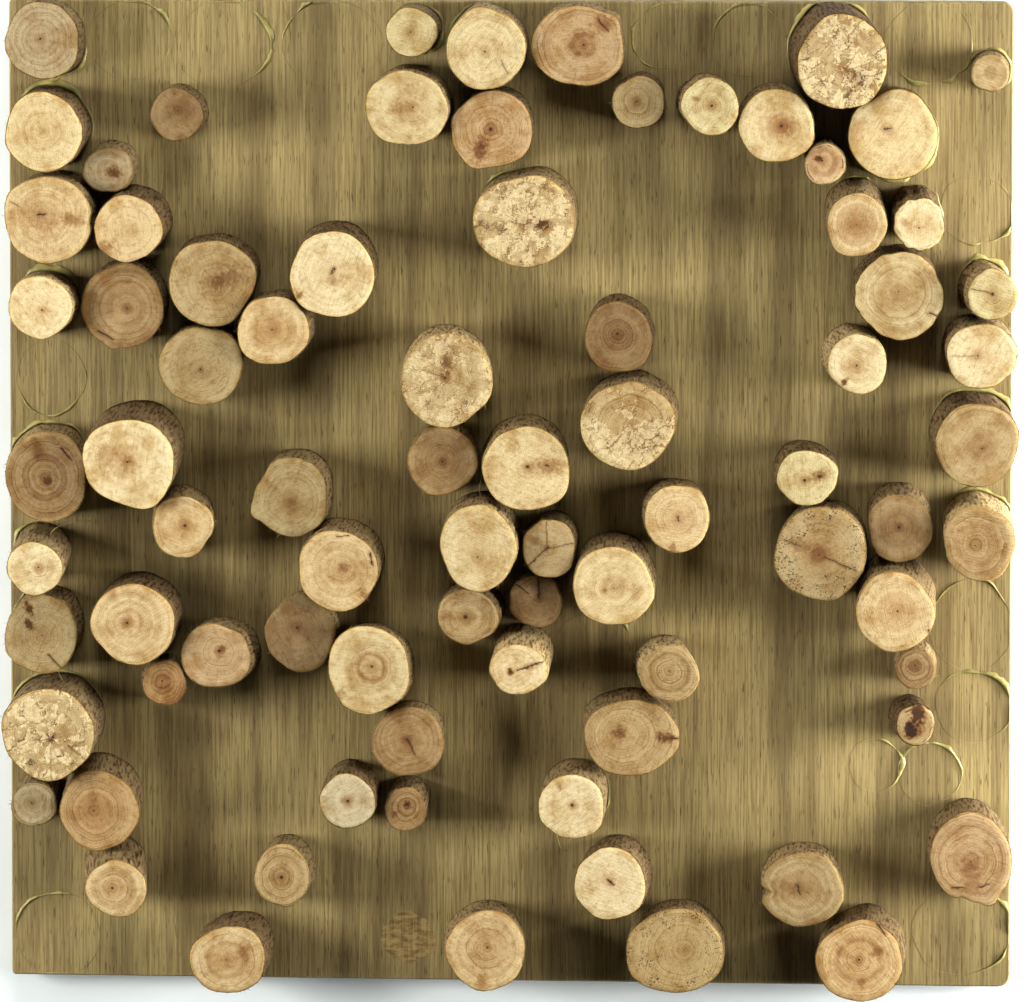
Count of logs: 81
